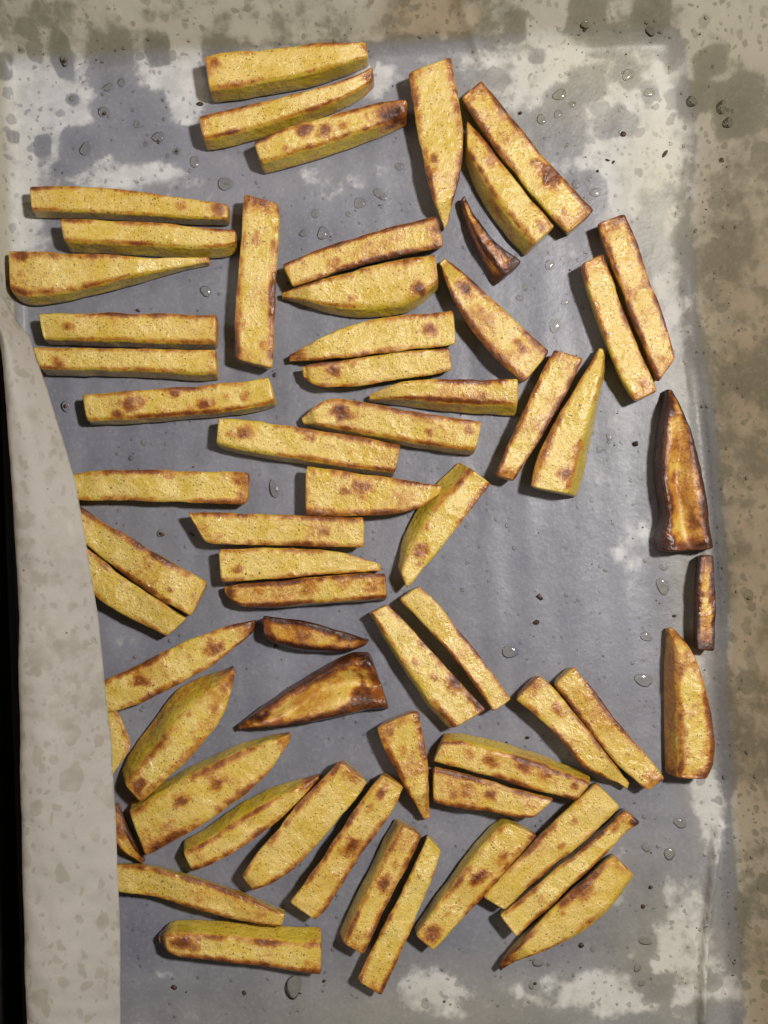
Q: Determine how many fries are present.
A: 62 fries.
